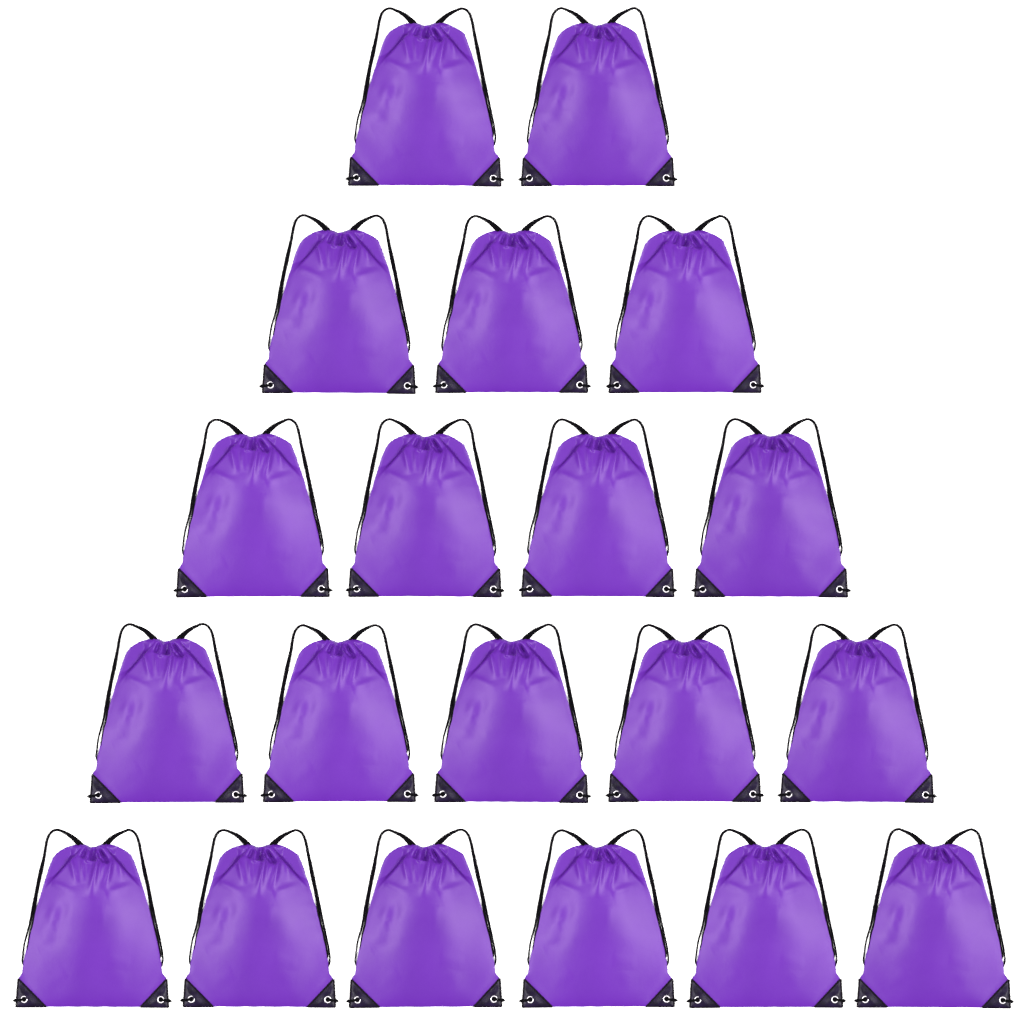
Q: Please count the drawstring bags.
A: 20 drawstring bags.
